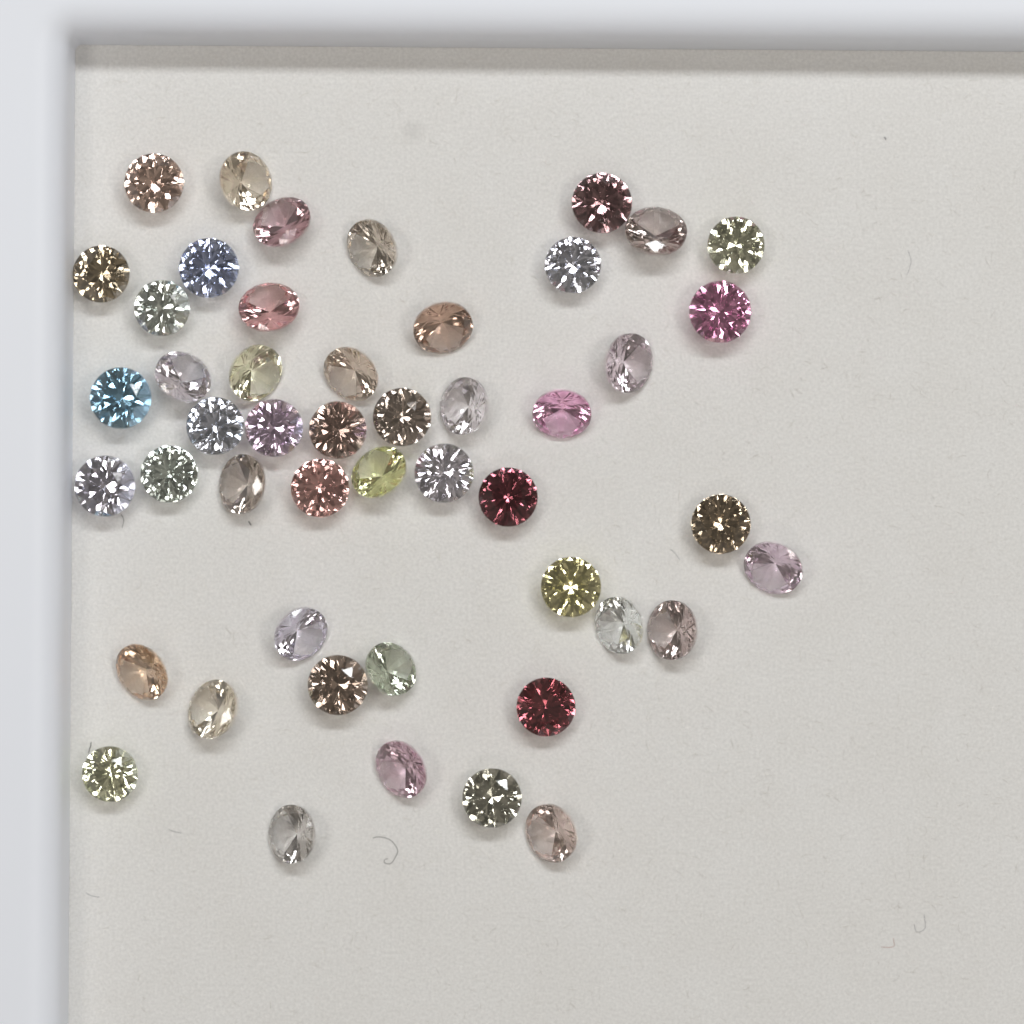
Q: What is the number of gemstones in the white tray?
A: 48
